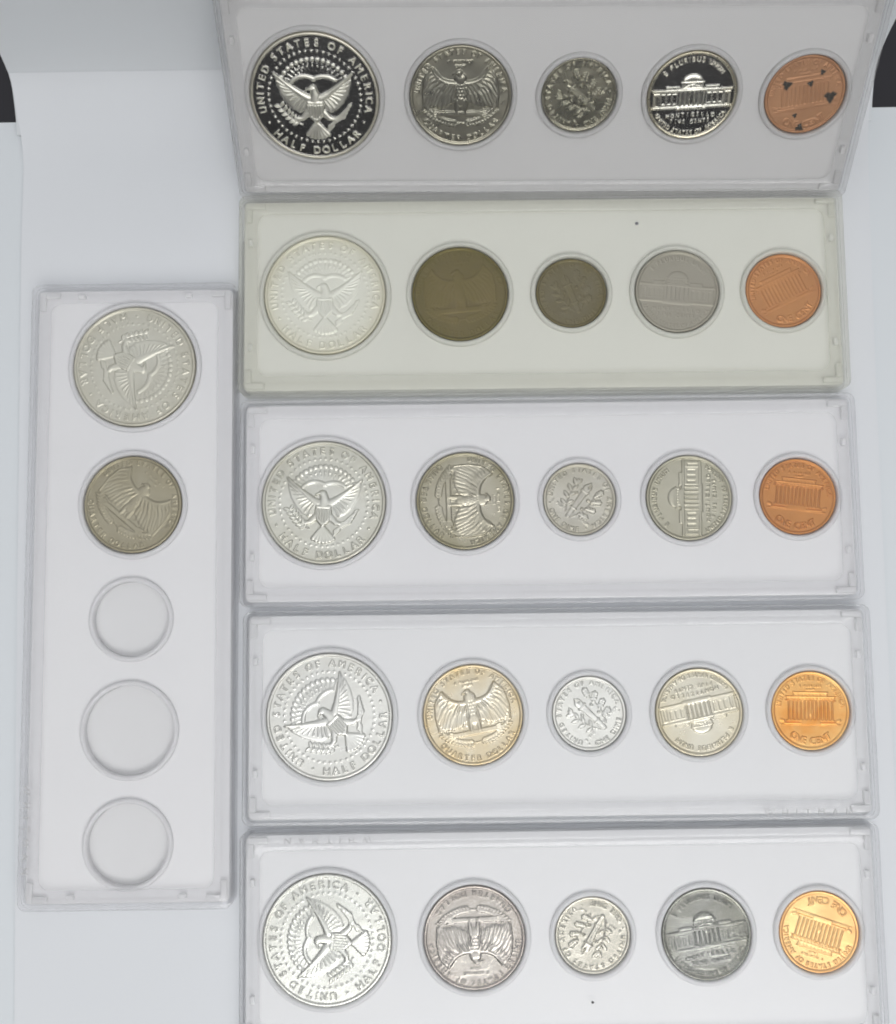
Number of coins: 27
